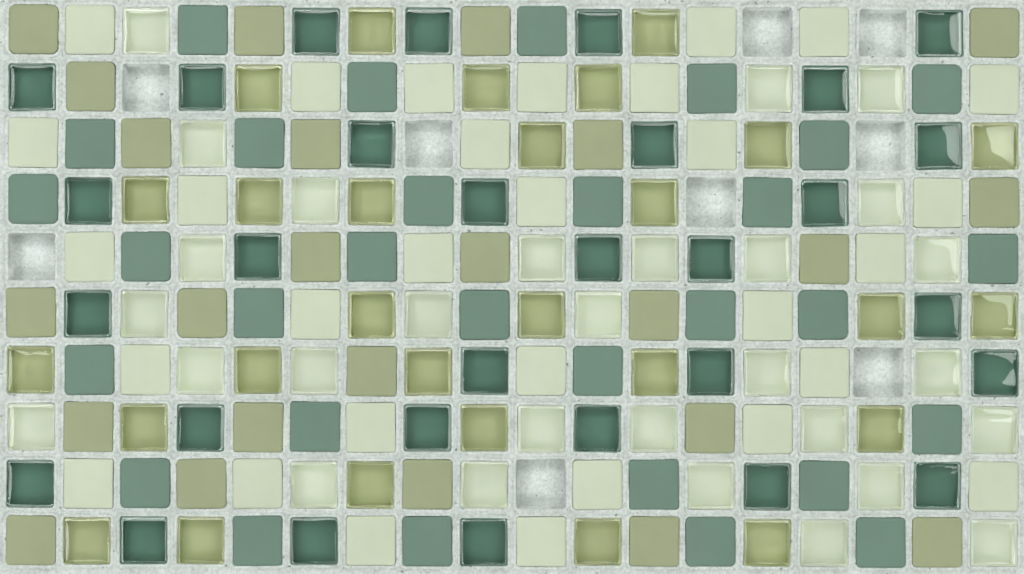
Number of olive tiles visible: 52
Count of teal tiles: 60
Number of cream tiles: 59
